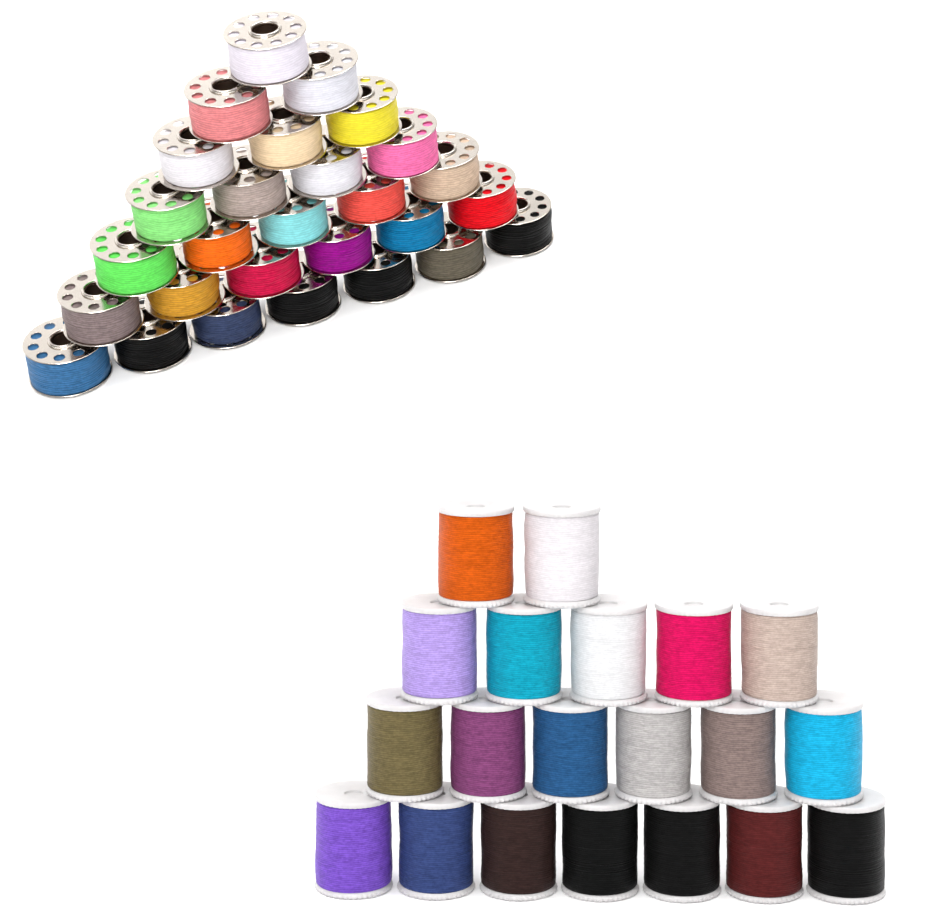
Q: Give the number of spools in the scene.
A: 20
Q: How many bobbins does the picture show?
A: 28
